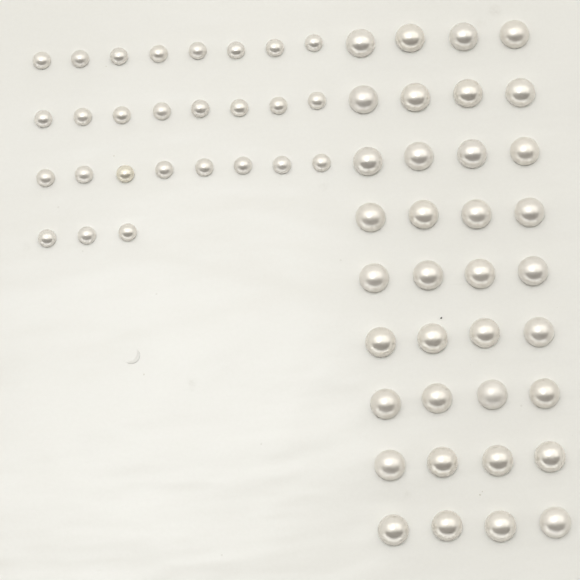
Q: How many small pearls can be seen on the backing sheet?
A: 27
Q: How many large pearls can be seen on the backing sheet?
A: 36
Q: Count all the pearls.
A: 63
